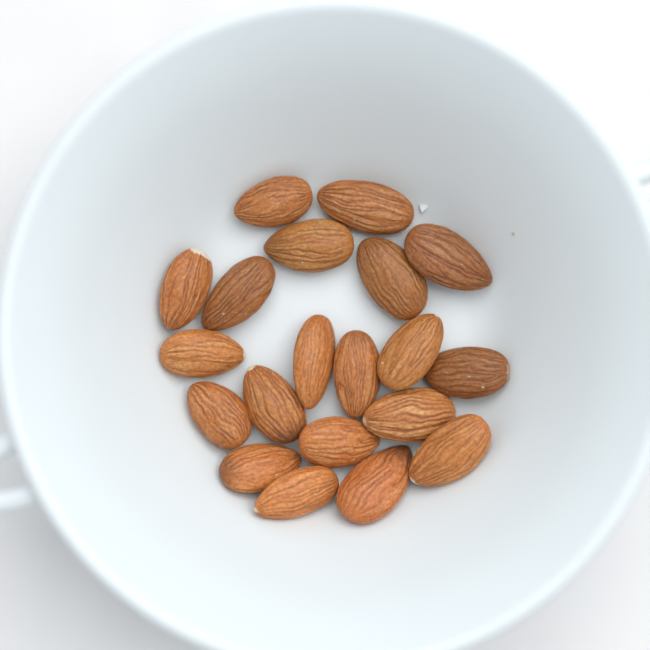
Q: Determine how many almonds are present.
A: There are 20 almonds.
